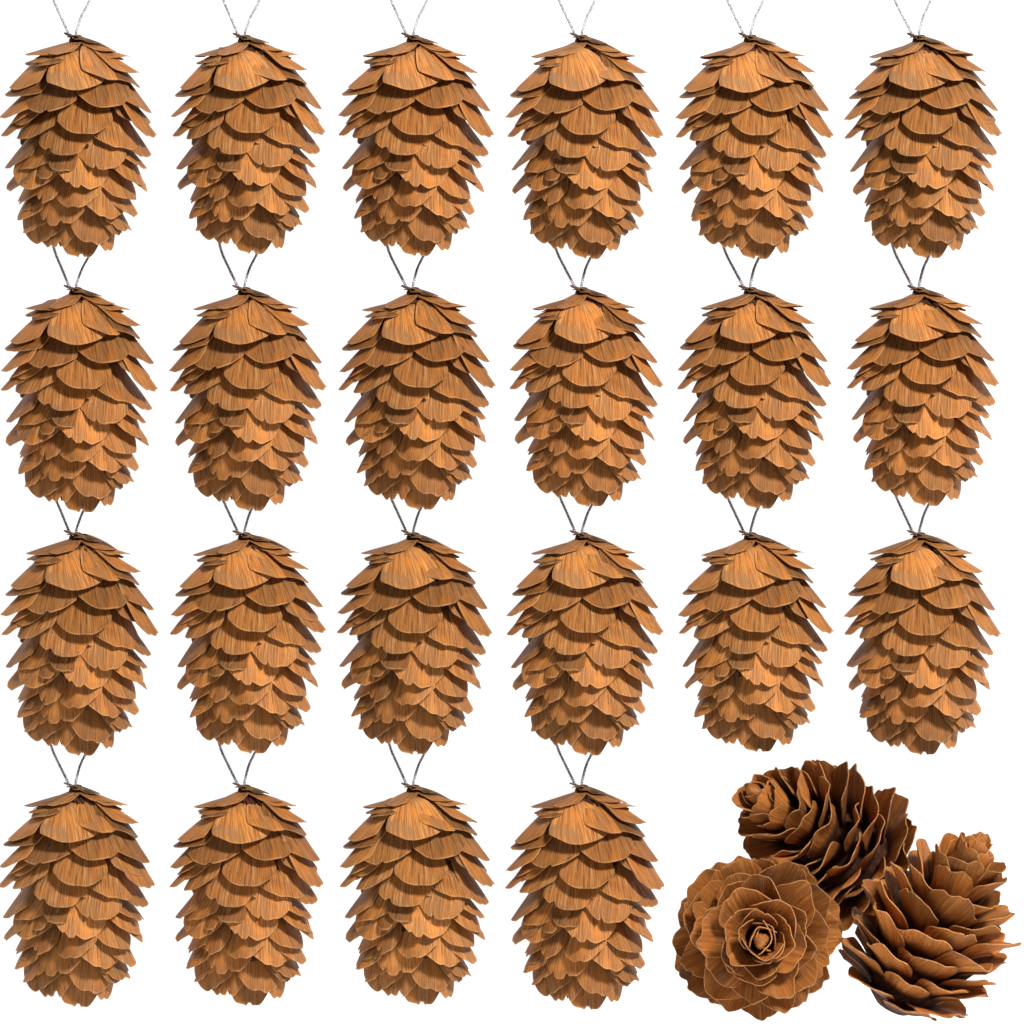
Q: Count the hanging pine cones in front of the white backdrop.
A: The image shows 22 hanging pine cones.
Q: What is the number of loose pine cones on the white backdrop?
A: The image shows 3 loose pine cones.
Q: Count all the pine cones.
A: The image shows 25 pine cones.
